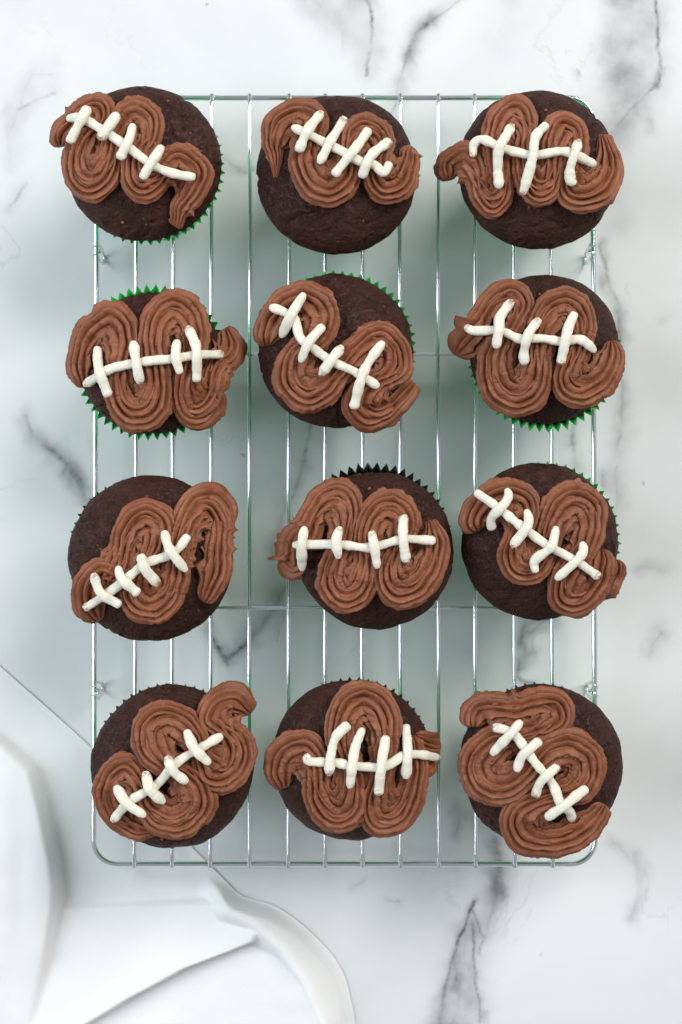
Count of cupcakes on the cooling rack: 12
